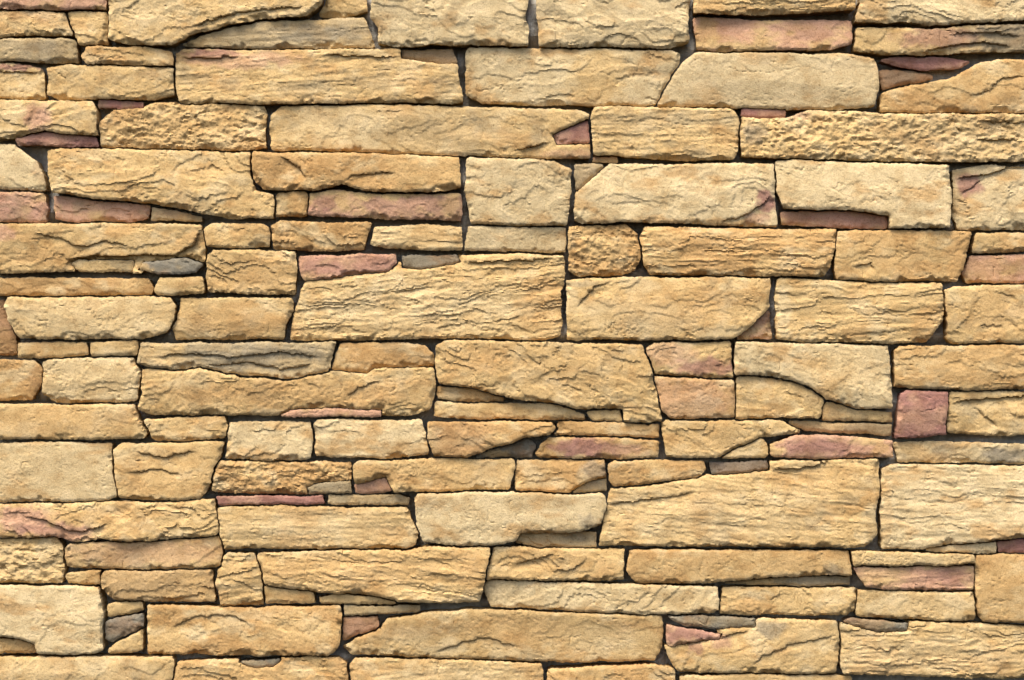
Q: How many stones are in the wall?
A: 162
